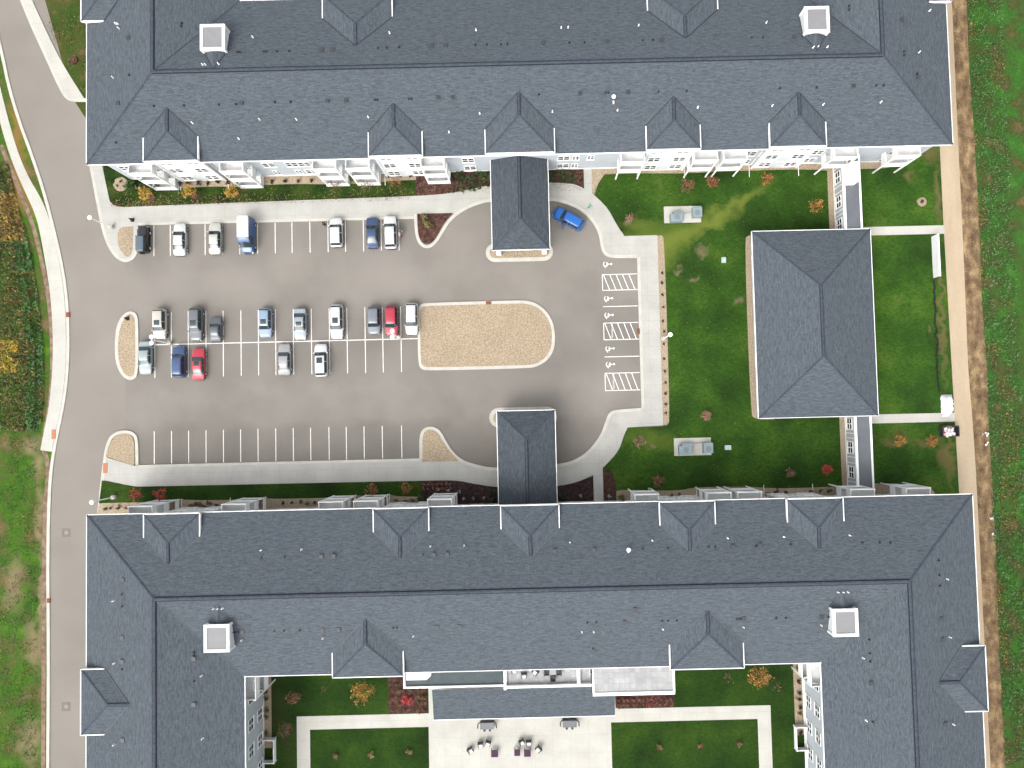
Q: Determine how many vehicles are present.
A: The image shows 22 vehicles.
